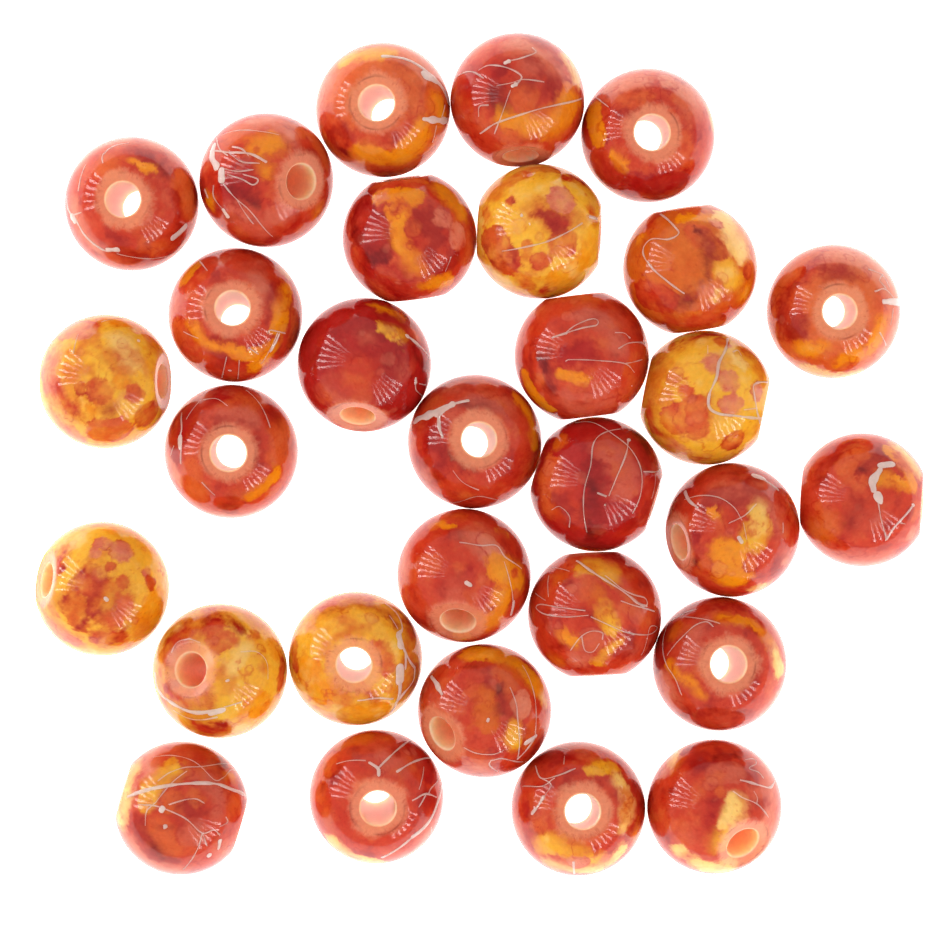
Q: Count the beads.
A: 30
